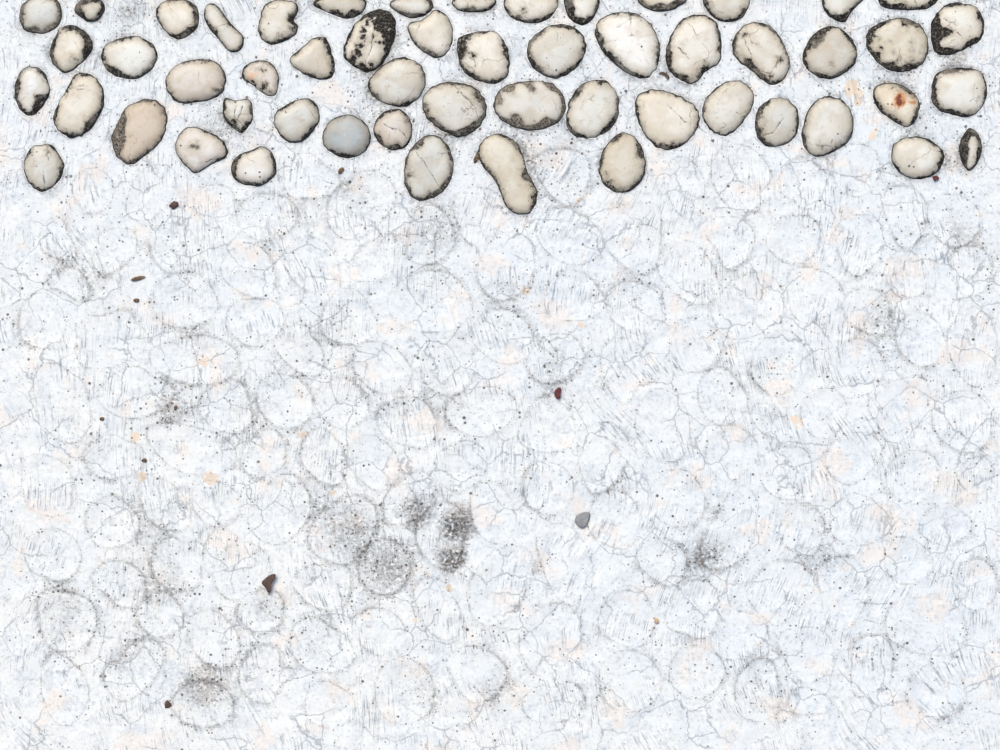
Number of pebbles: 54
